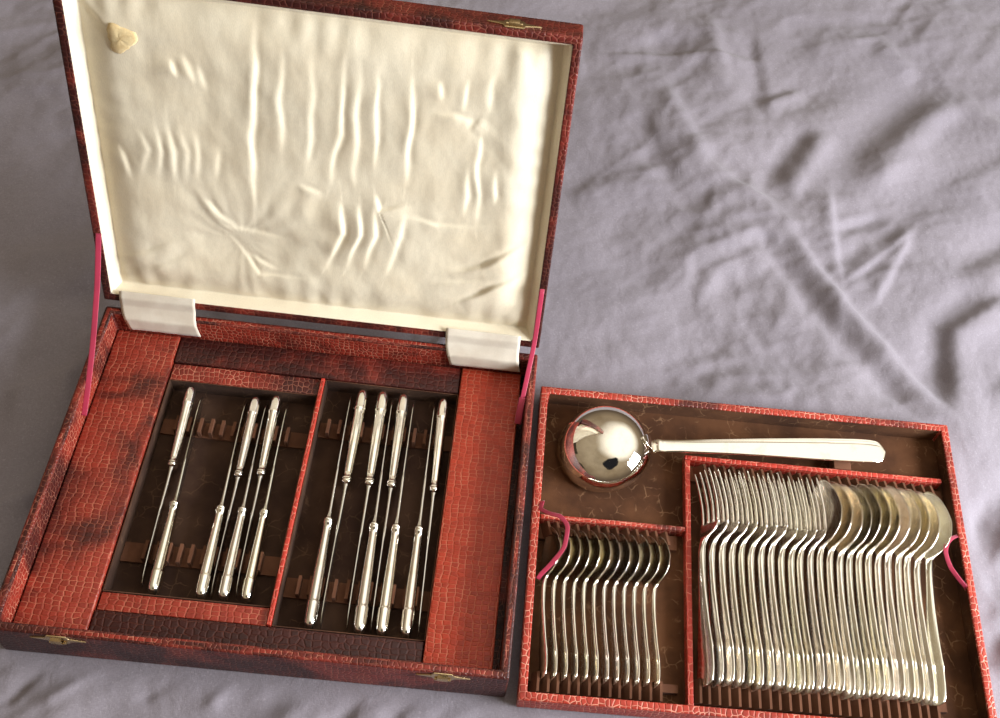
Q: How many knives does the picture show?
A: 15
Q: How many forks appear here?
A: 12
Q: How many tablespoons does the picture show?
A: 12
